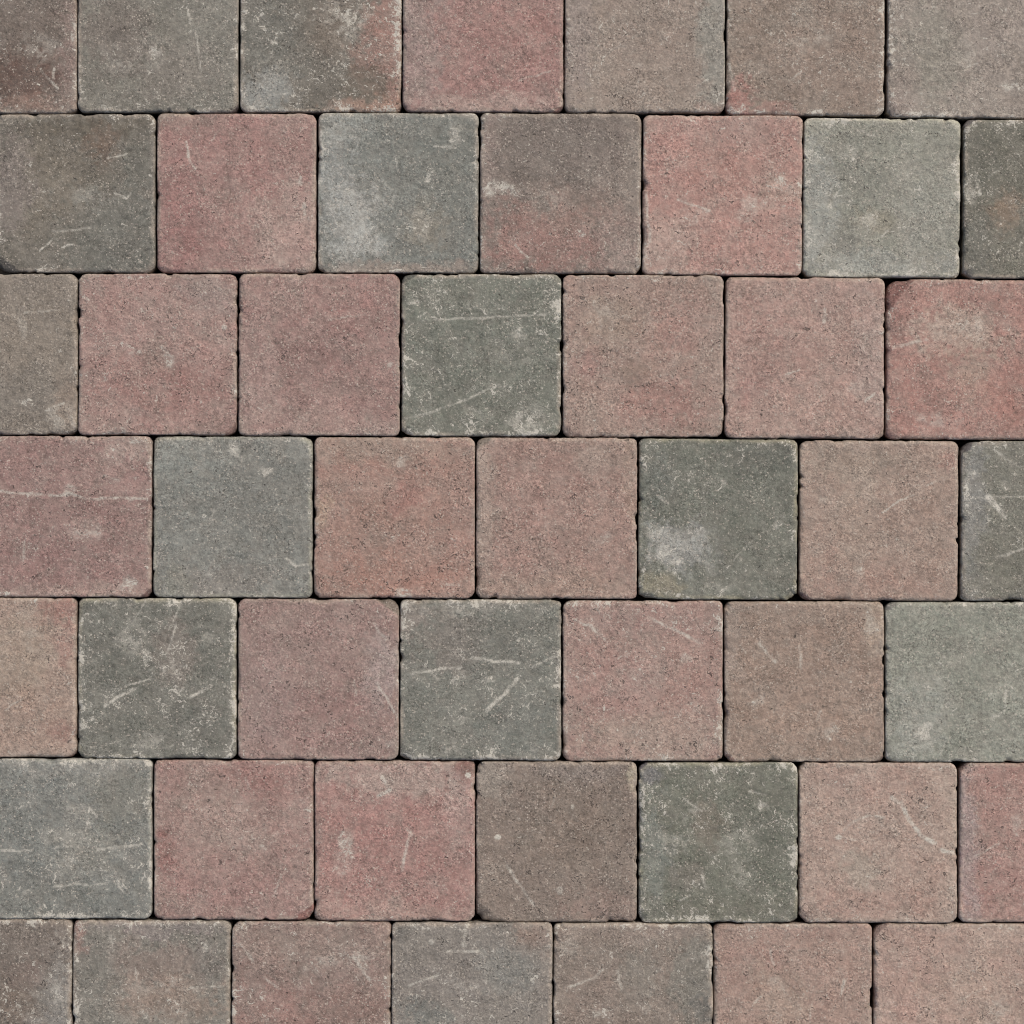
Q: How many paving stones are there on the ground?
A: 49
